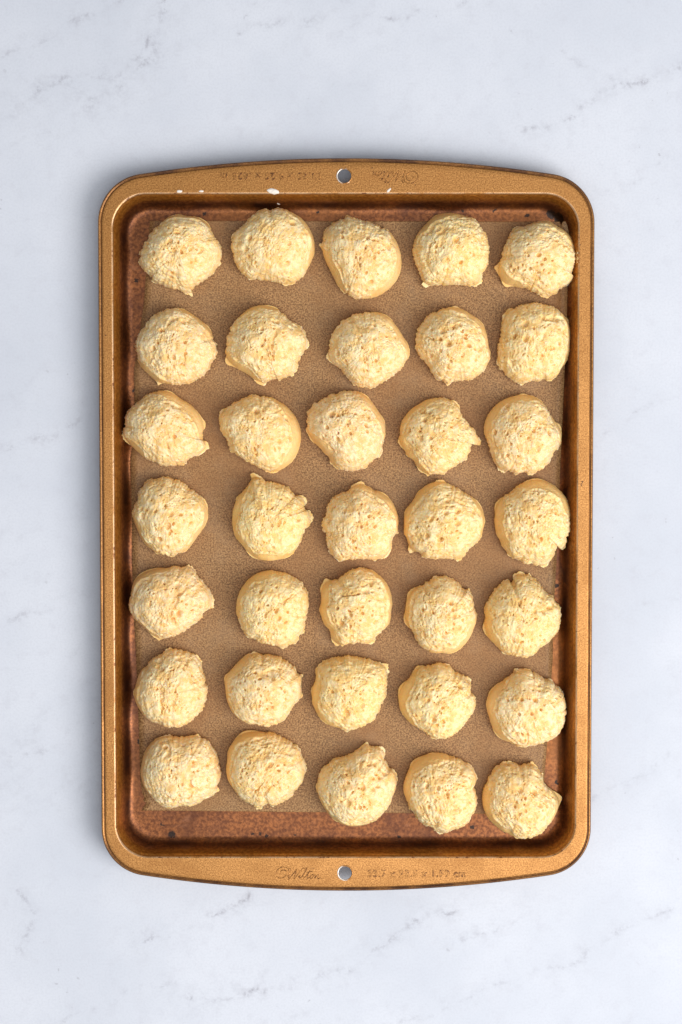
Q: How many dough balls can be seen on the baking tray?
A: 35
